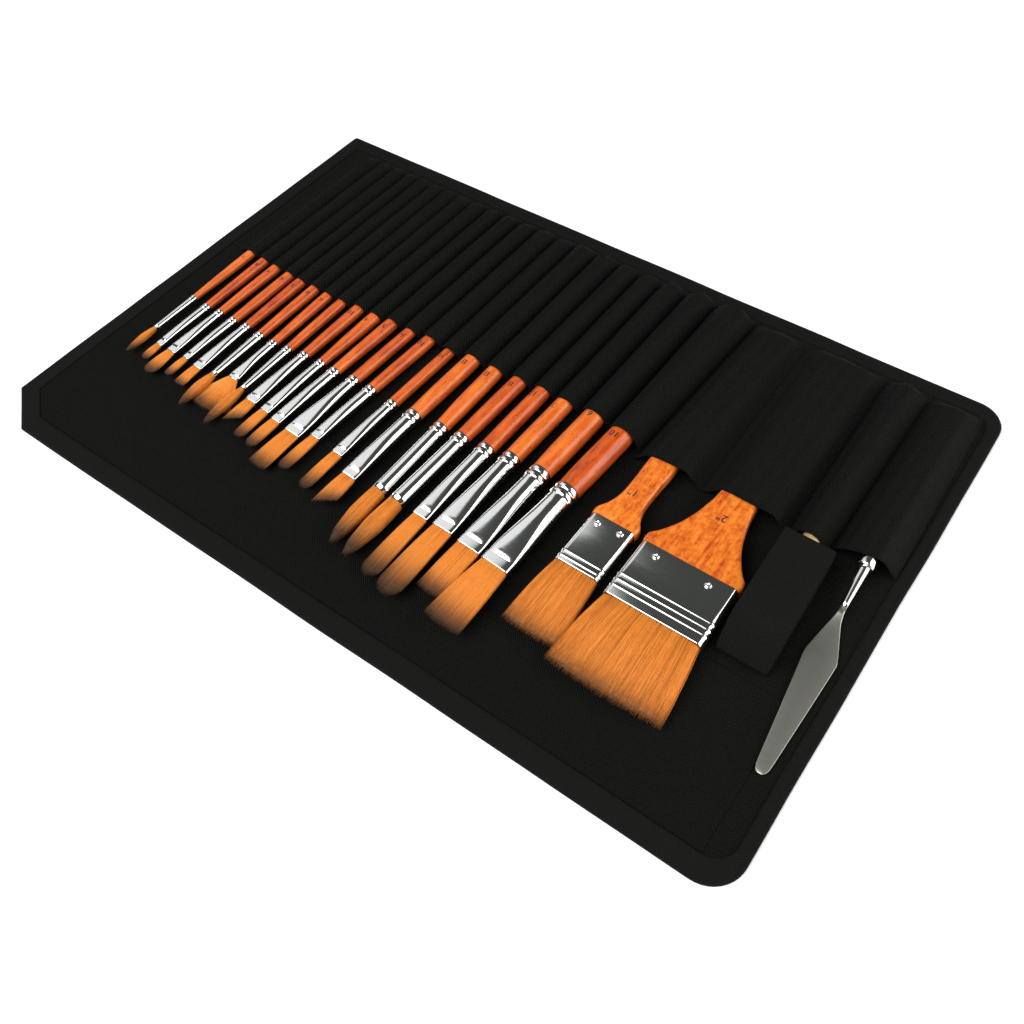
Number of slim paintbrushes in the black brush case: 21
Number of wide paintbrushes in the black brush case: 2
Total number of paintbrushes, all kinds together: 23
